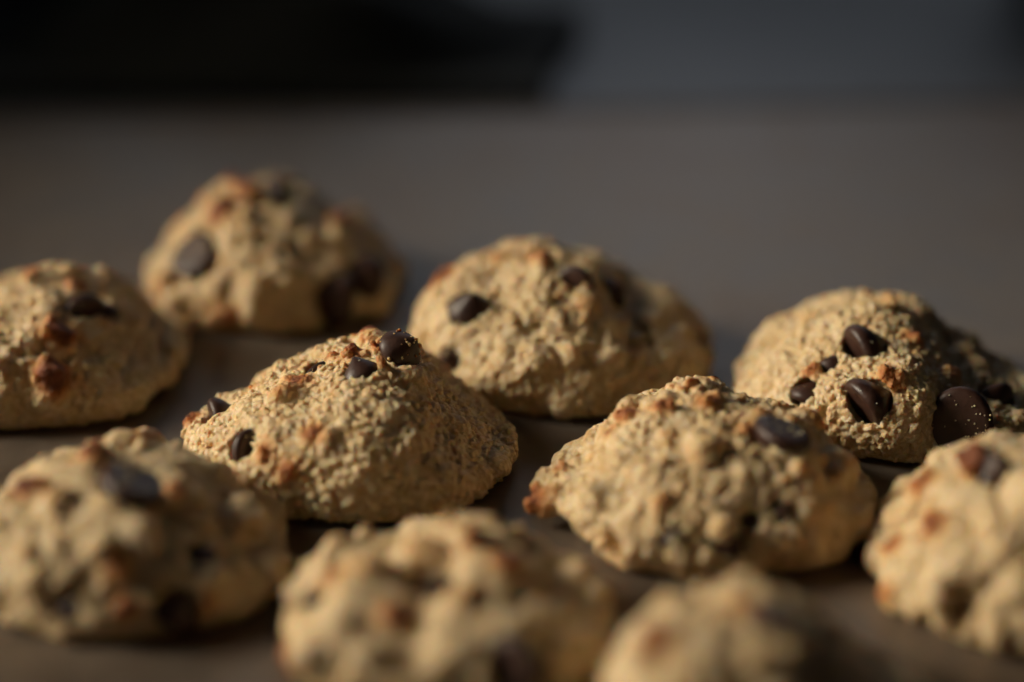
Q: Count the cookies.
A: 10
